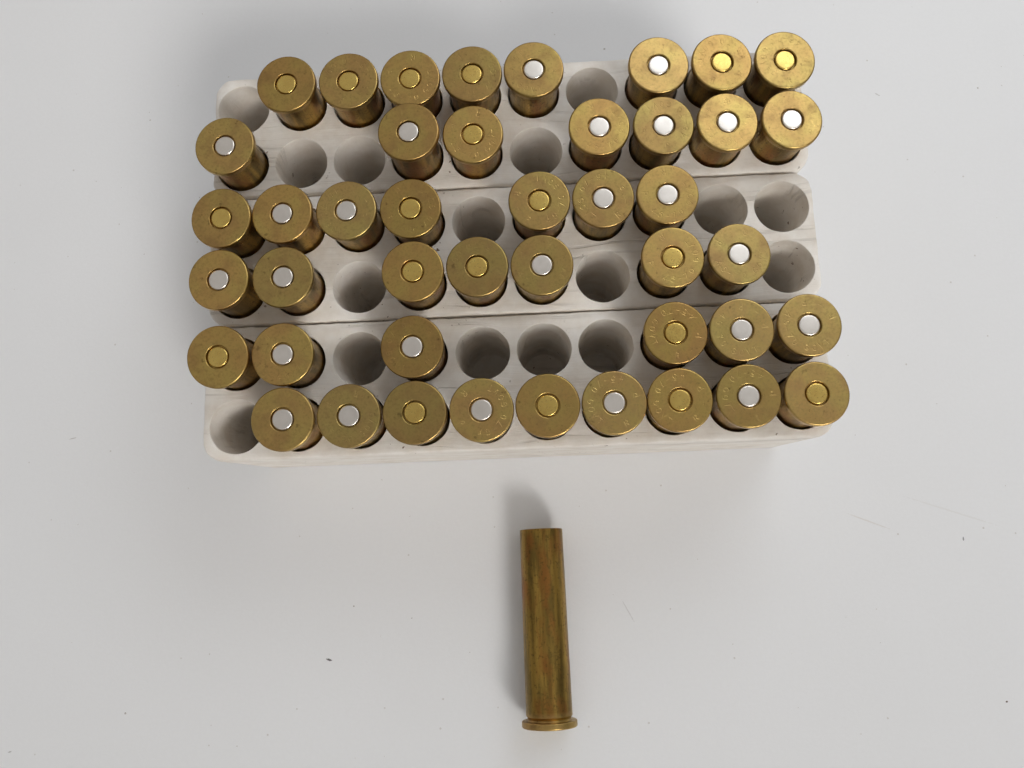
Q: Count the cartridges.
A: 45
